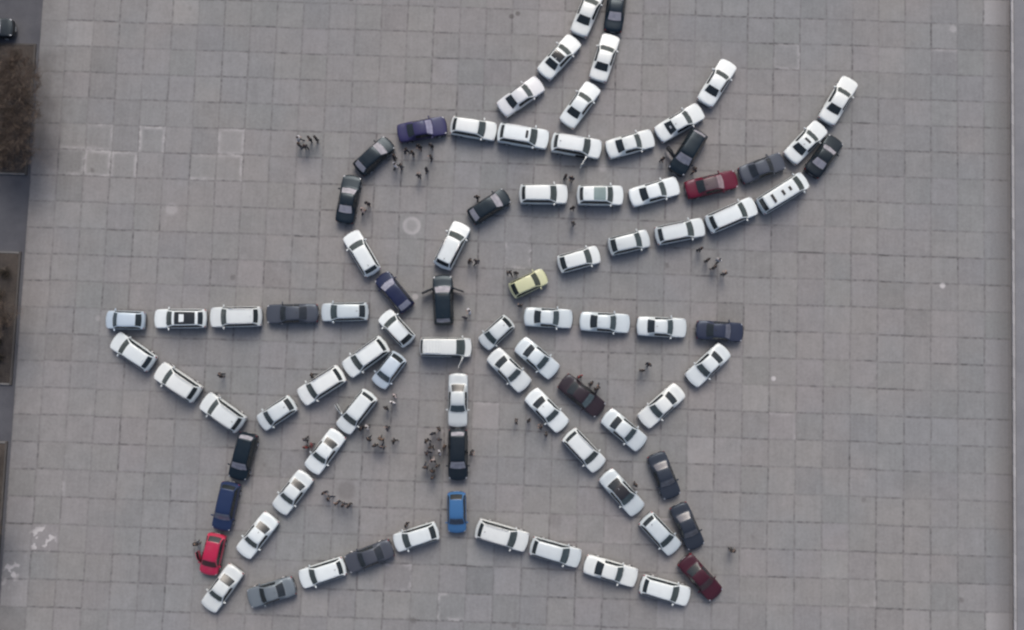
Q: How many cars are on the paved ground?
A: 87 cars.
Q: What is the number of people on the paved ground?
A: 84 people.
